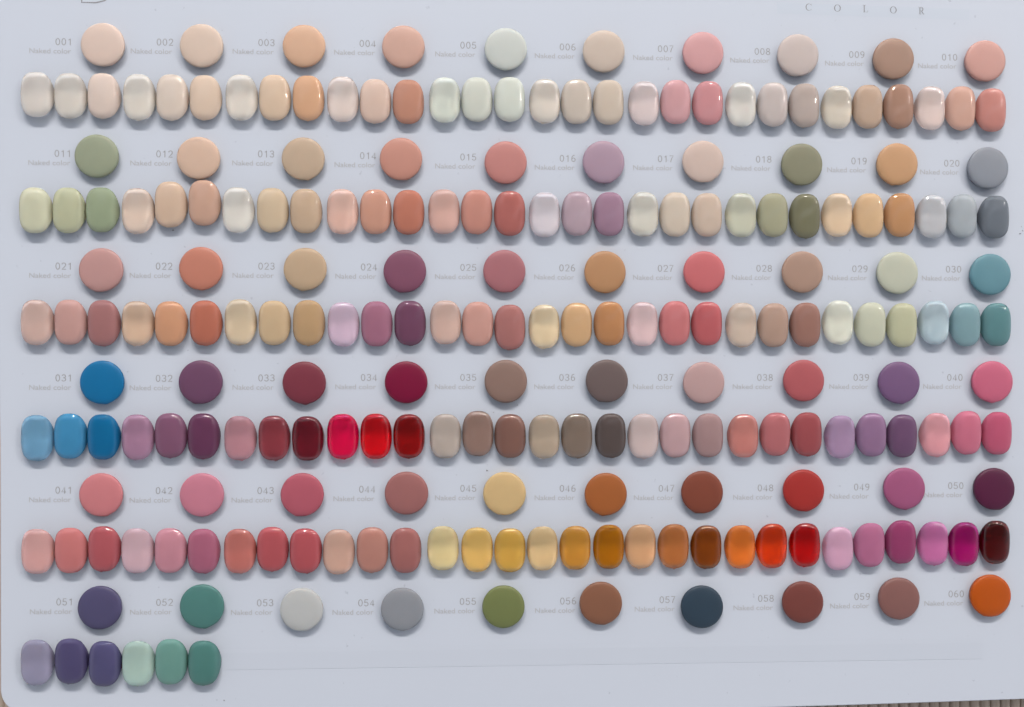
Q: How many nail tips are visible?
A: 156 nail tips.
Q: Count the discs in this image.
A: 60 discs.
